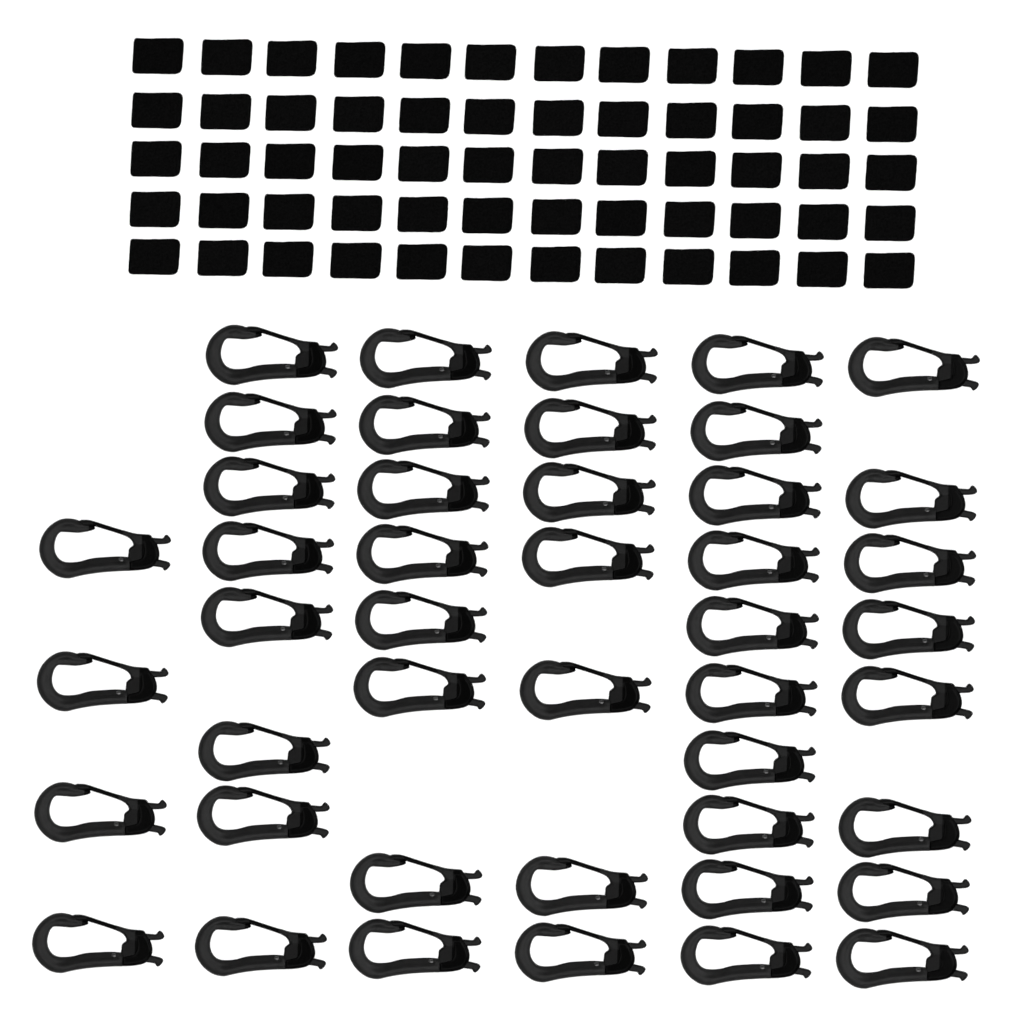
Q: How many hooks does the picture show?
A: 45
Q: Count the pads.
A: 60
